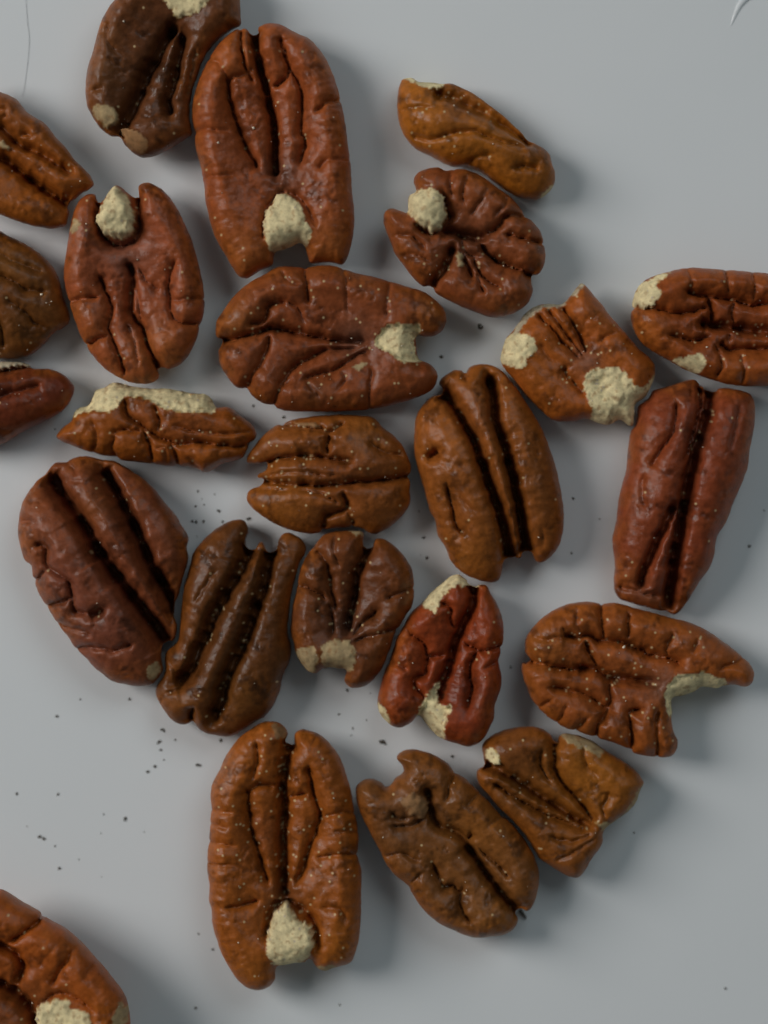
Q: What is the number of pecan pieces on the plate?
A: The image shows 24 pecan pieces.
